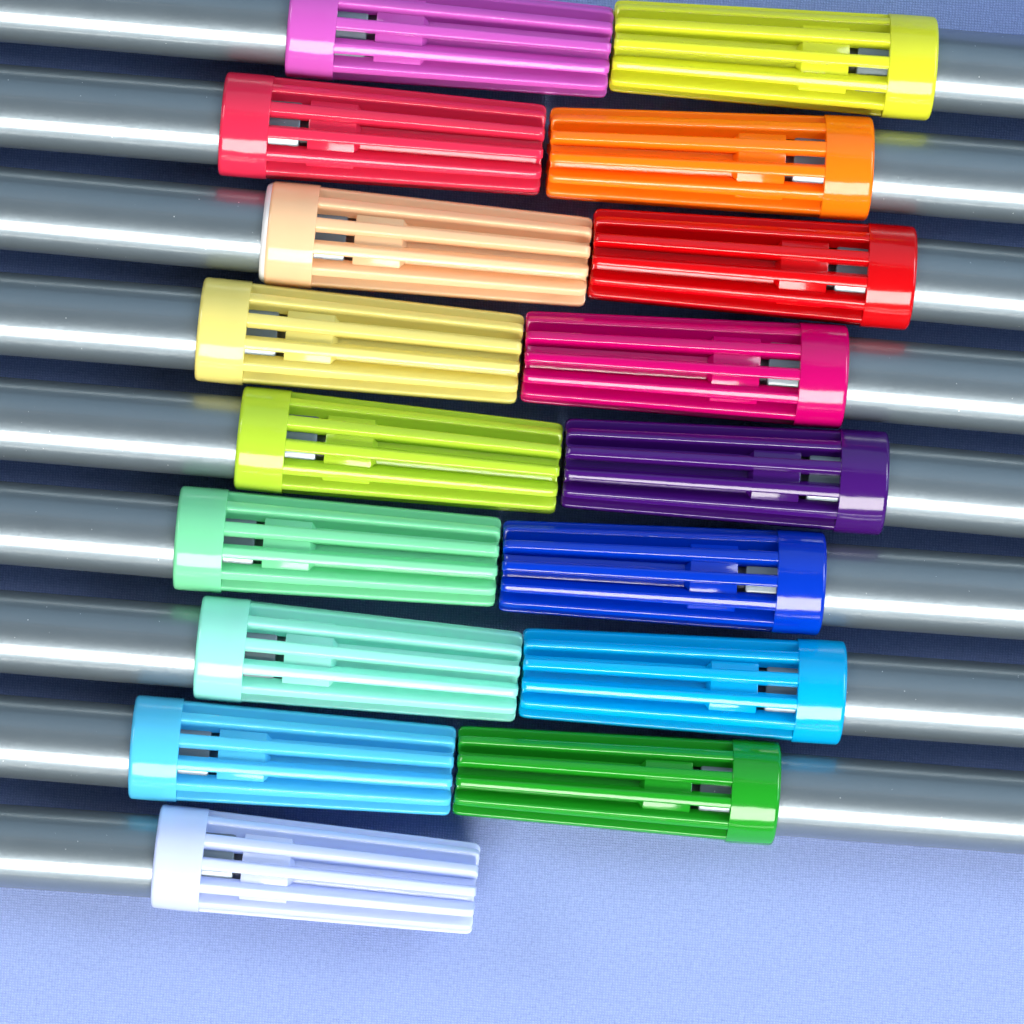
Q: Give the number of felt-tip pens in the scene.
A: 17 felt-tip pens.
